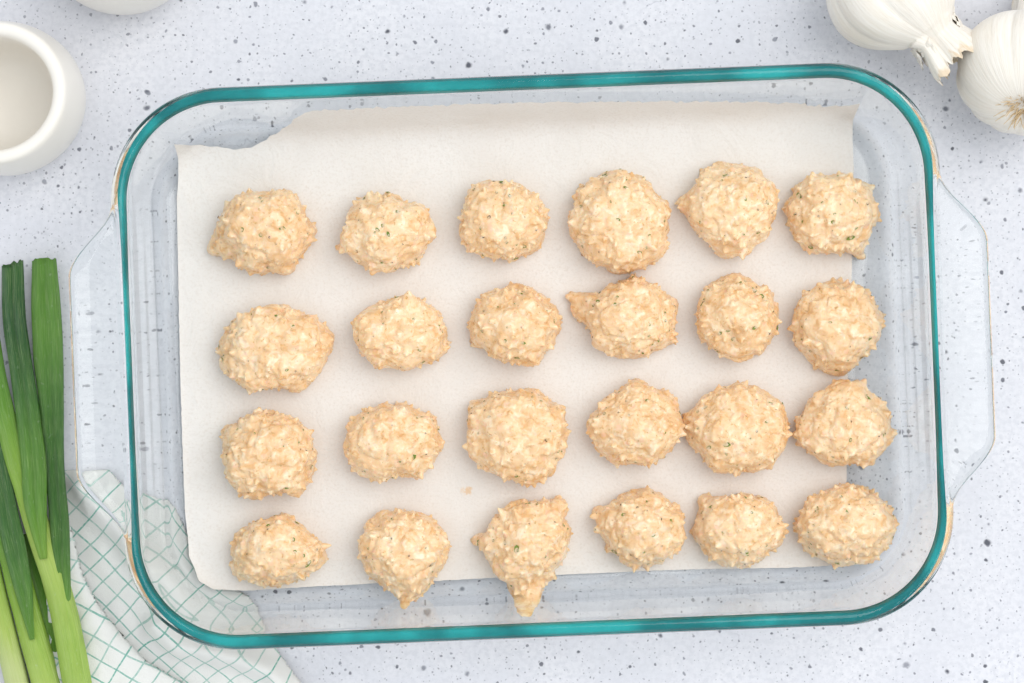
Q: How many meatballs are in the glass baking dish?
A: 24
